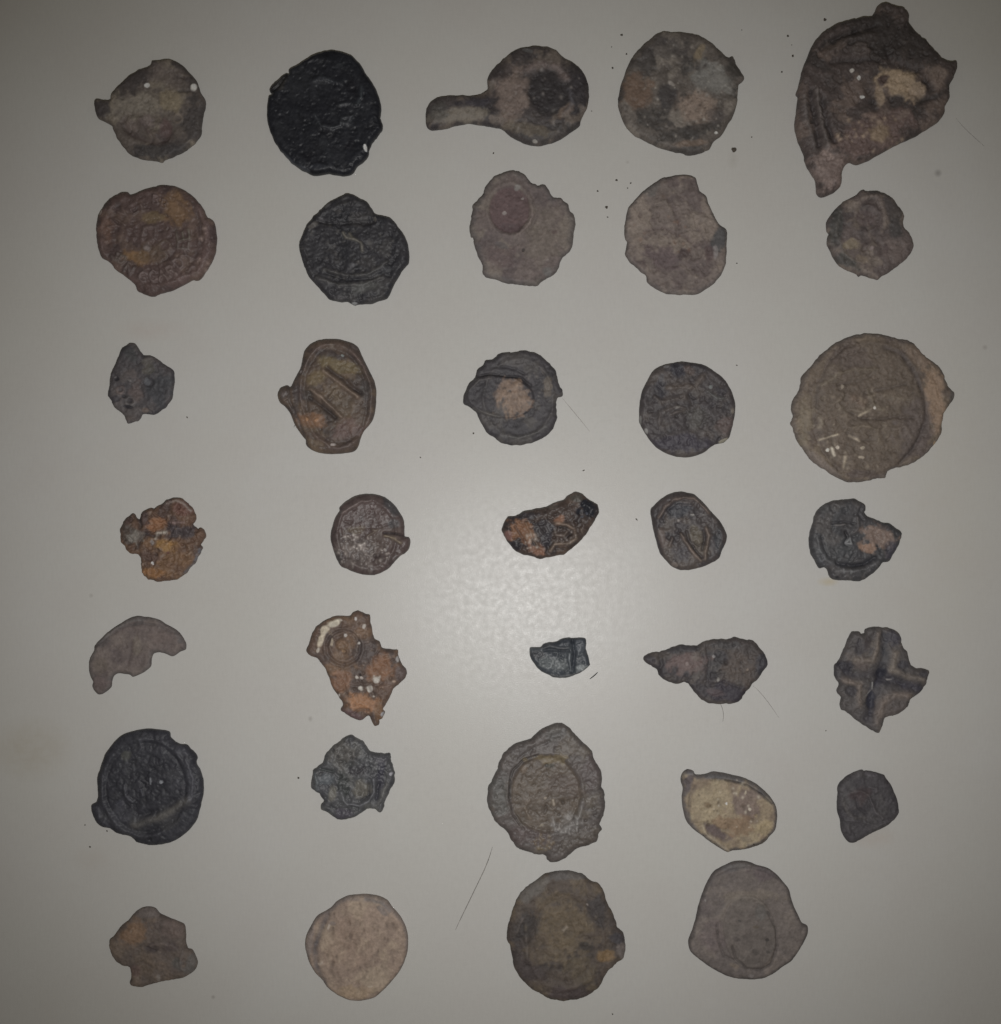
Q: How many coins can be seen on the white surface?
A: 34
